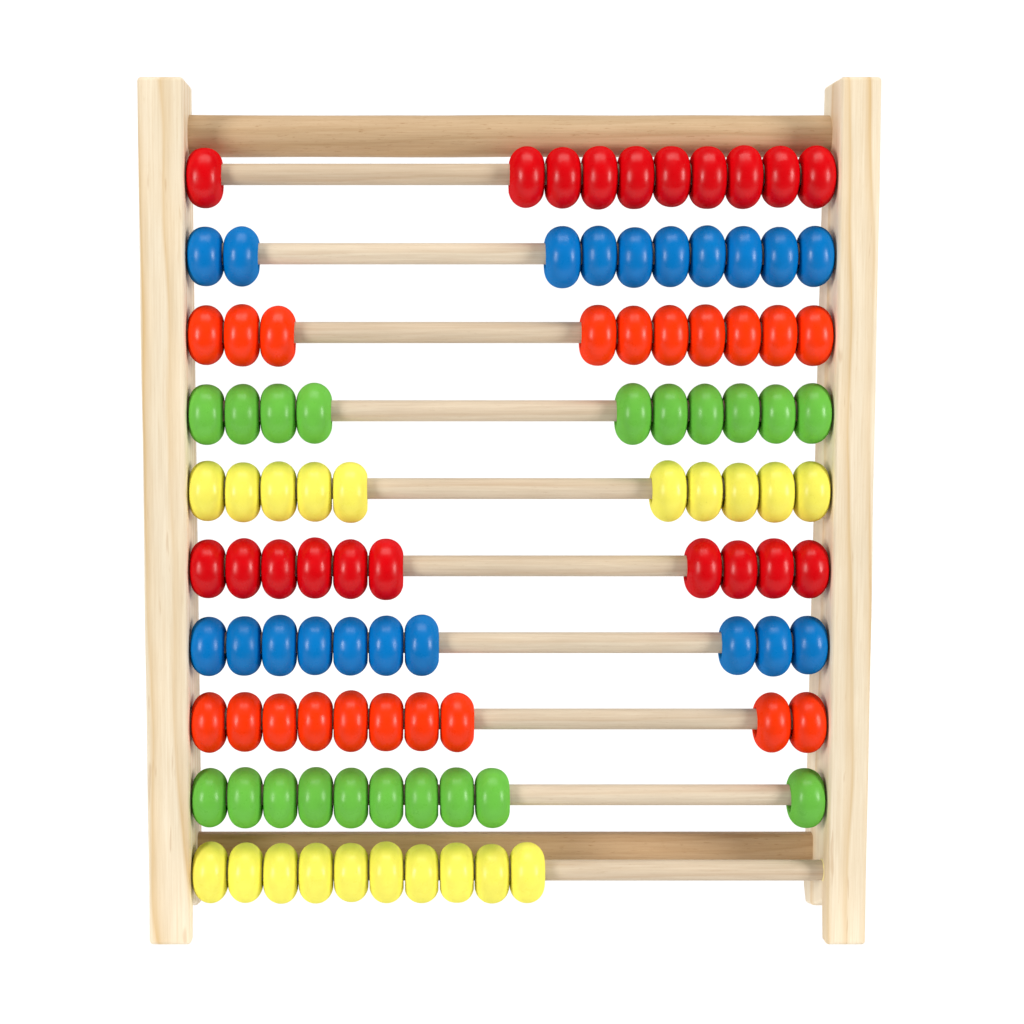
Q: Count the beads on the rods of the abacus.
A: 100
